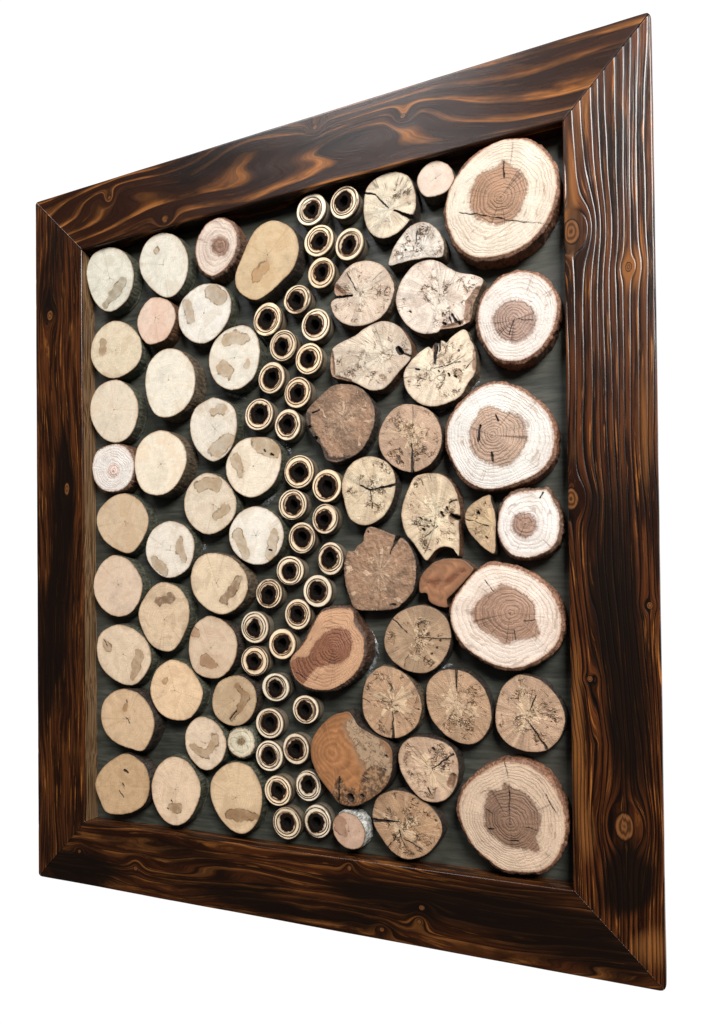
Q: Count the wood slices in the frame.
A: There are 60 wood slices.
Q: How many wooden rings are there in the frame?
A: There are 36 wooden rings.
